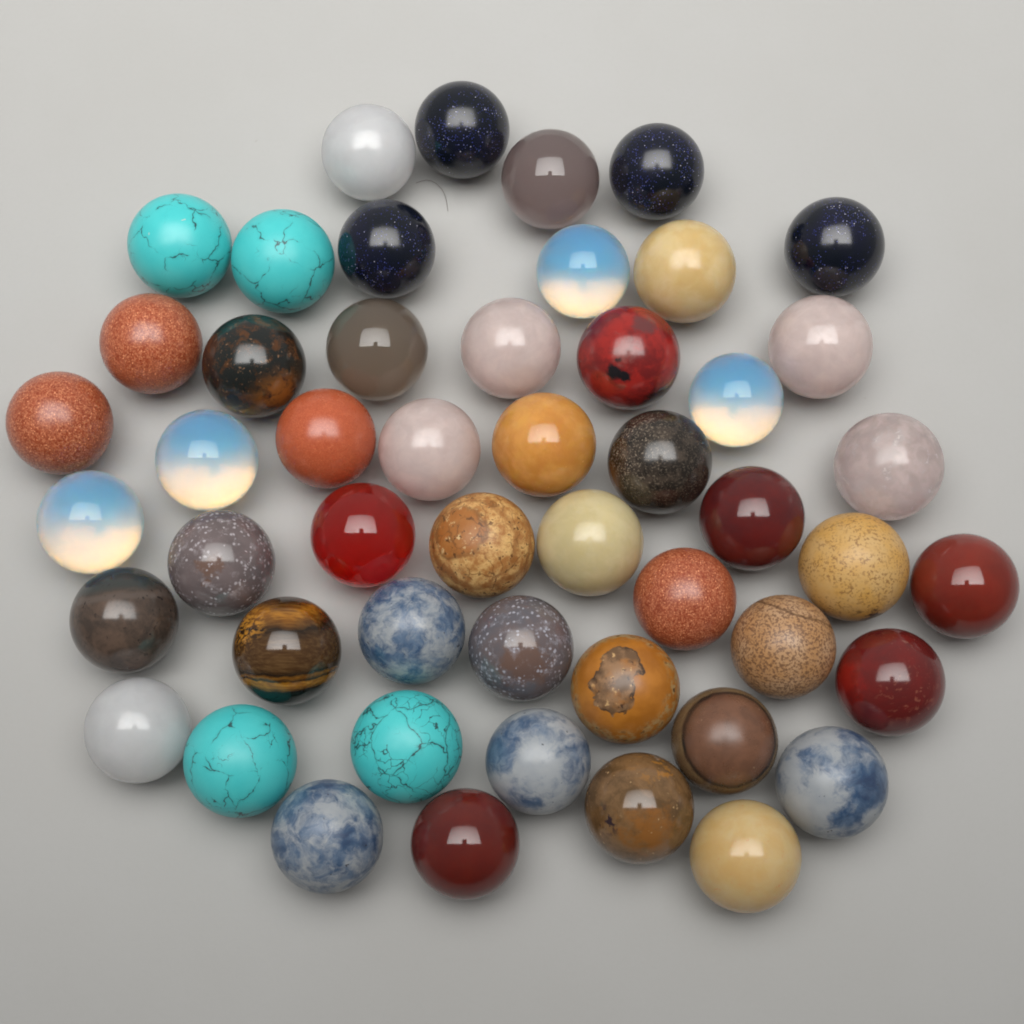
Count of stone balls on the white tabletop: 50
